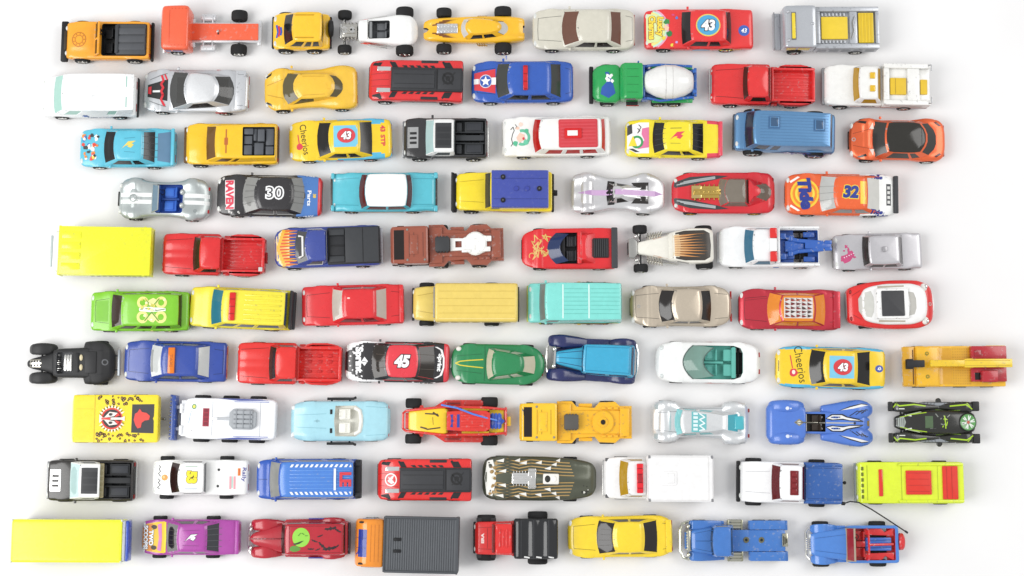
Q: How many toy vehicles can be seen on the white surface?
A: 80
